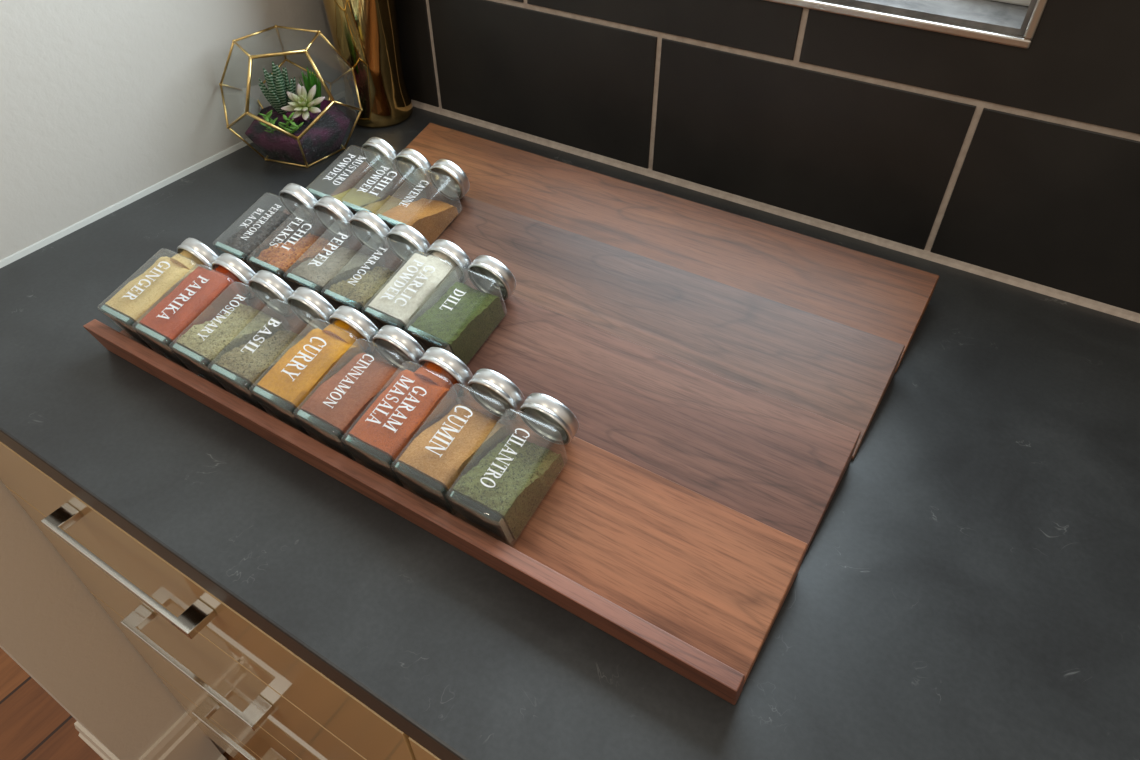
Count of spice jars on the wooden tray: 18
